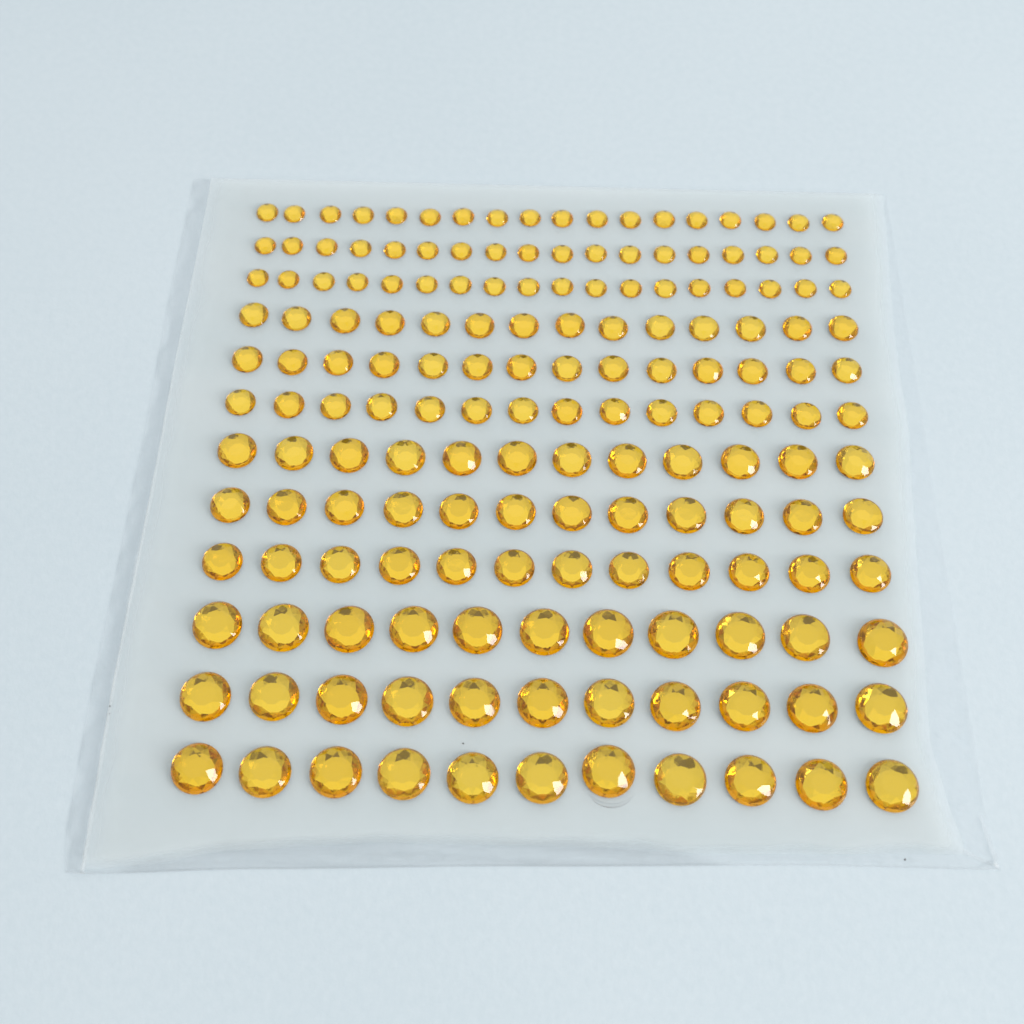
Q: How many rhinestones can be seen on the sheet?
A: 165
